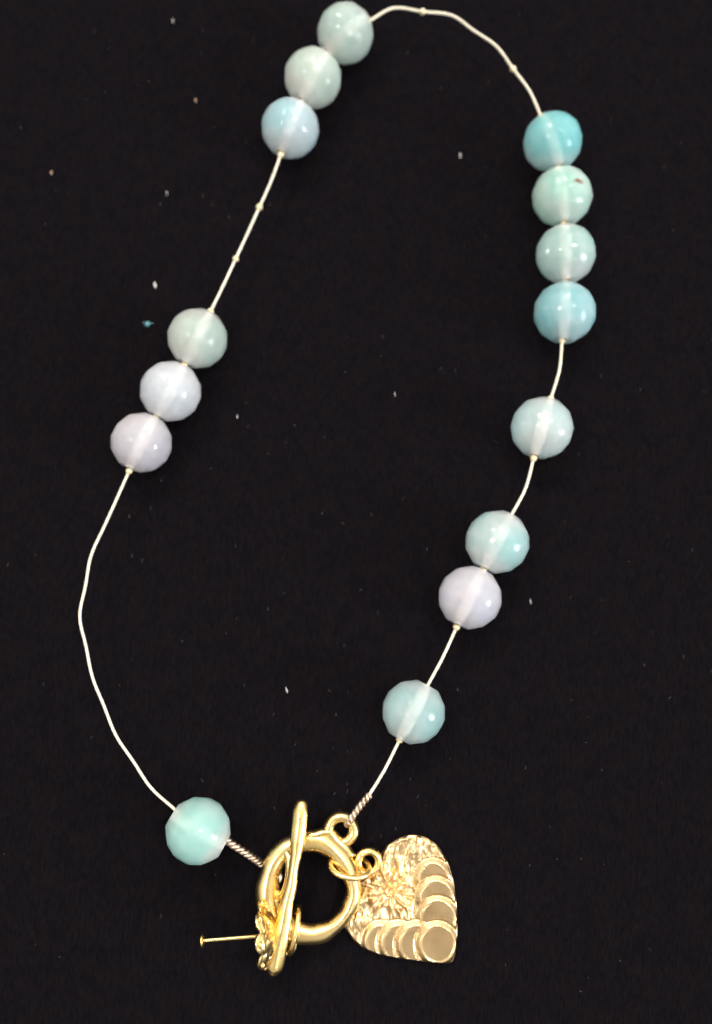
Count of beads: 15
